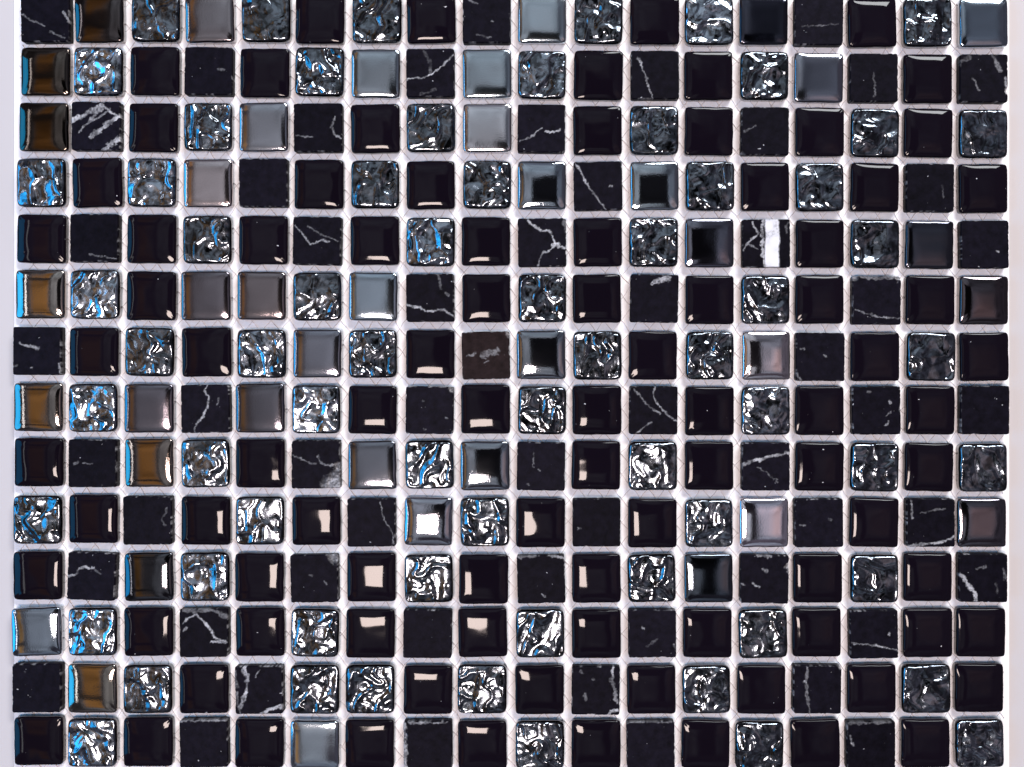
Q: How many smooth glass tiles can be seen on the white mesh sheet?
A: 129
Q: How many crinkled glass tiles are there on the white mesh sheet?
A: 66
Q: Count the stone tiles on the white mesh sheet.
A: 57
